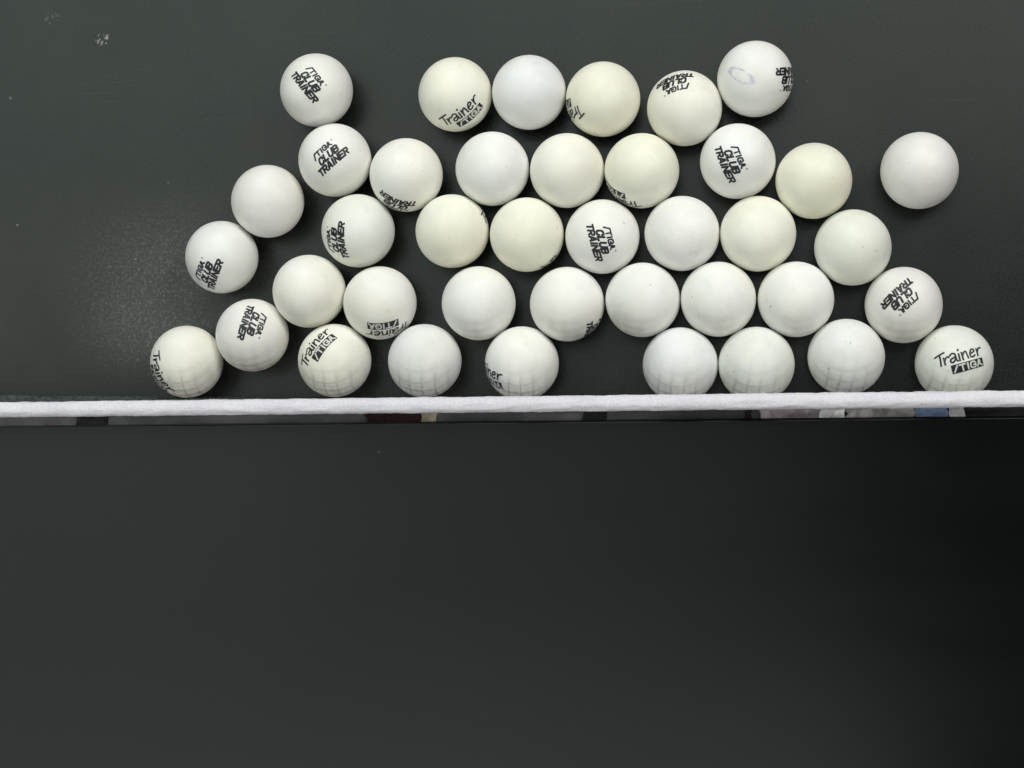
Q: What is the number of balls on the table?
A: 40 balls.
